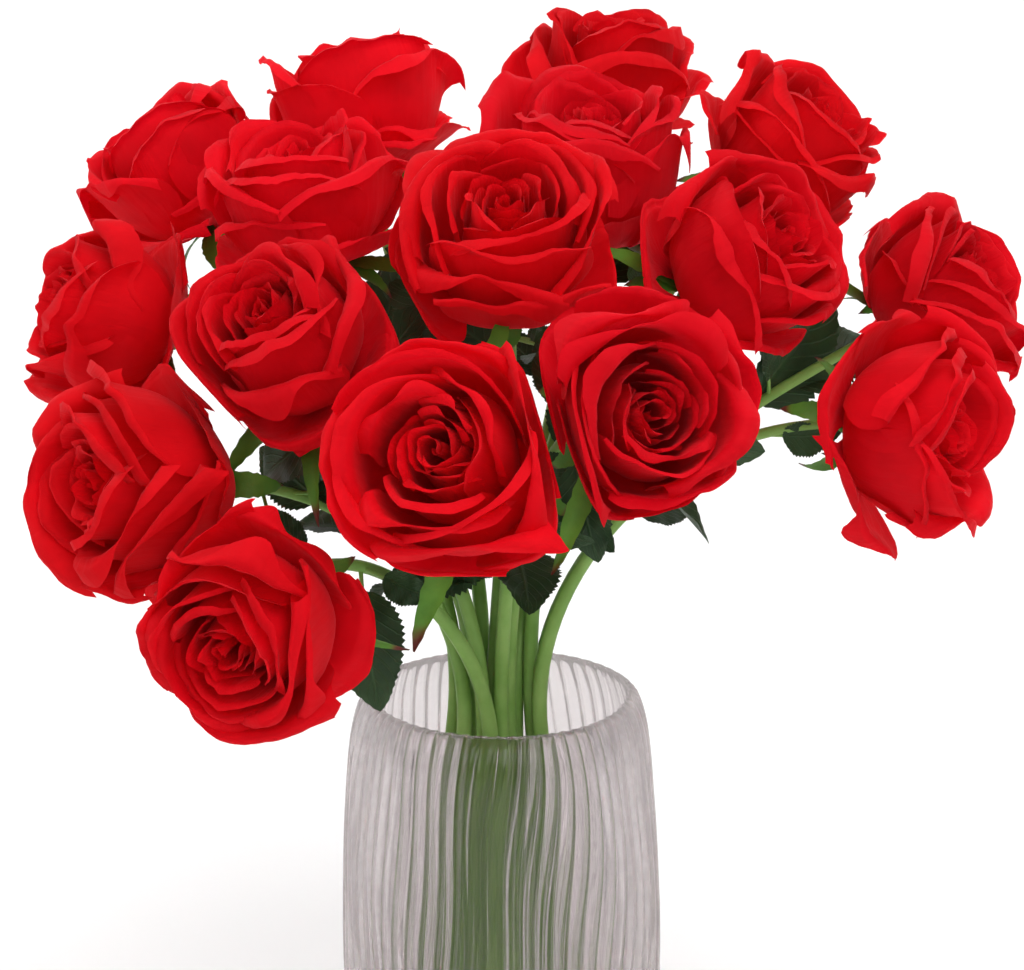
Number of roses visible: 16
